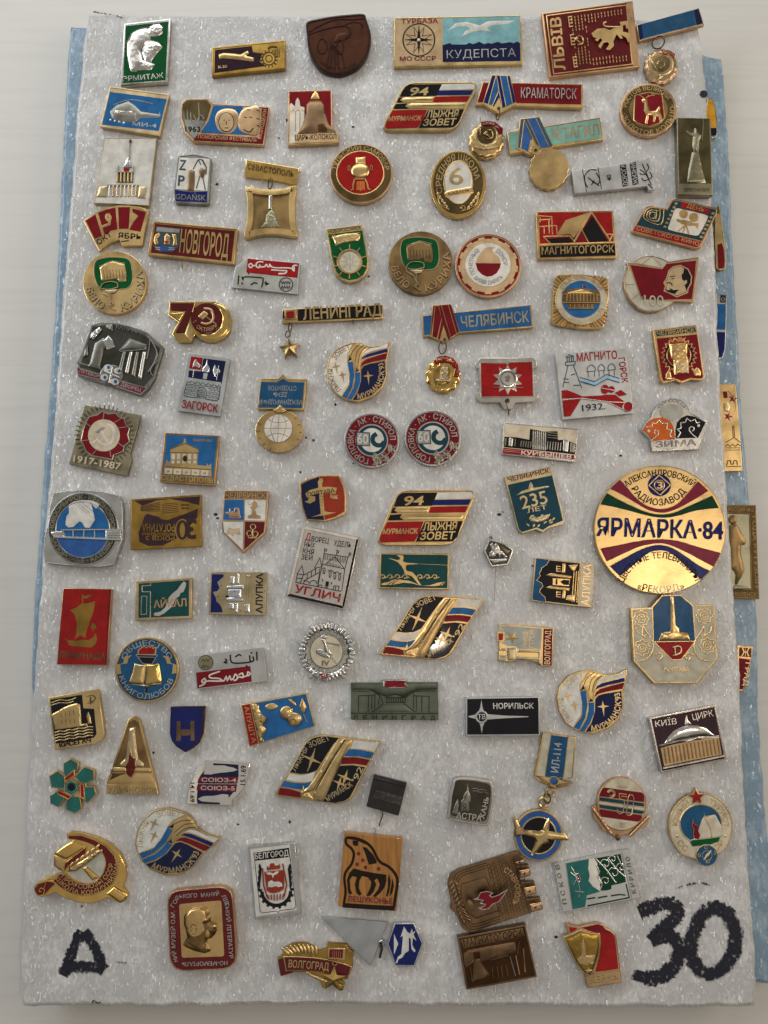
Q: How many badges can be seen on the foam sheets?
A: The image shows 100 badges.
